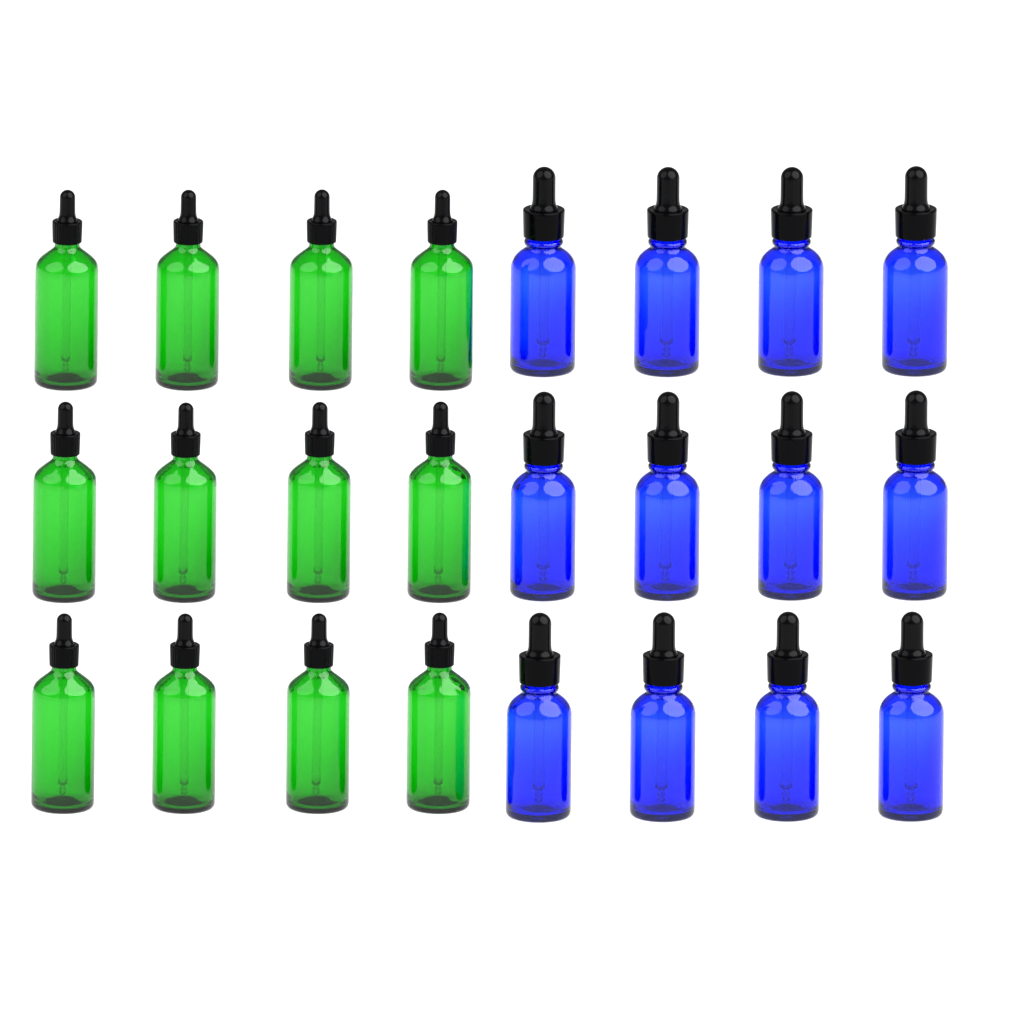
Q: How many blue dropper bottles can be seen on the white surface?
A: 12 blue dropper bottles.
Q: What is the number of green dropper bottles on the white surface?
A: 12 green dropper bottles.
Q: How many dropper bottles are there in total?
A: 24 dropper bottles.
